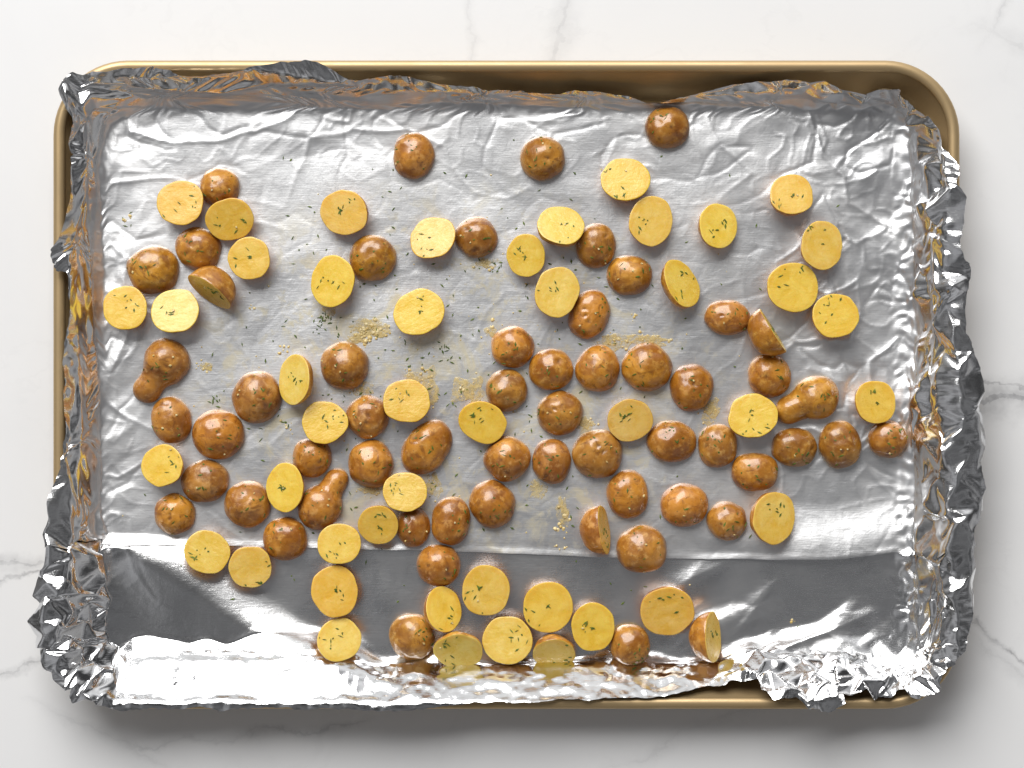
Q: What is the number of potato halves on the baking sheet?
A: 103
